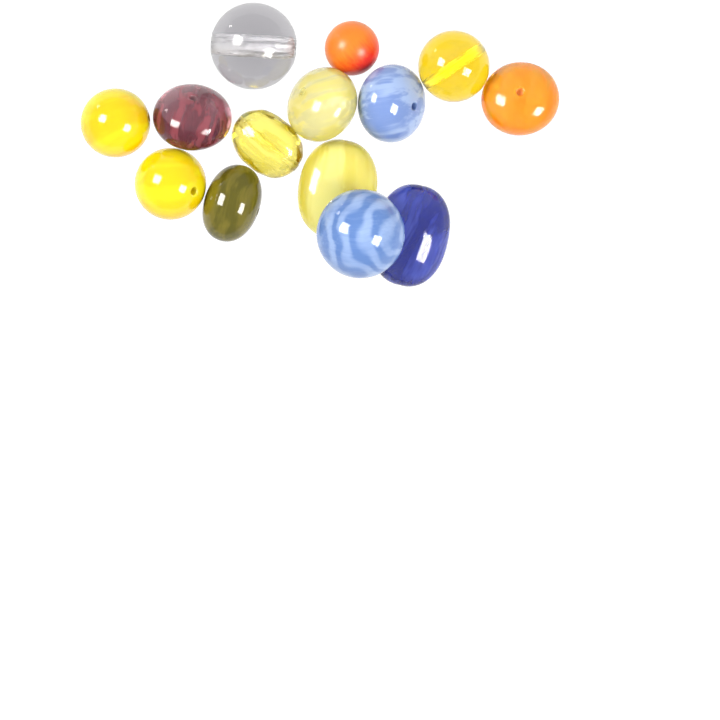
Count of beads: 14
